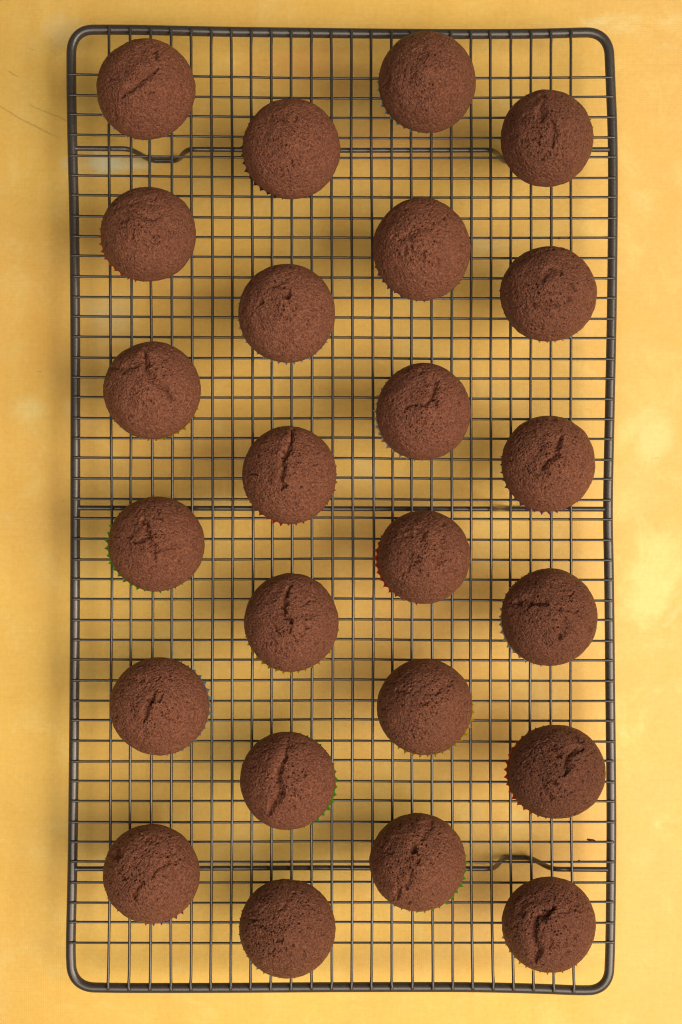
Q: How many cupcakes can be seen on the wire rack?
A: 24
